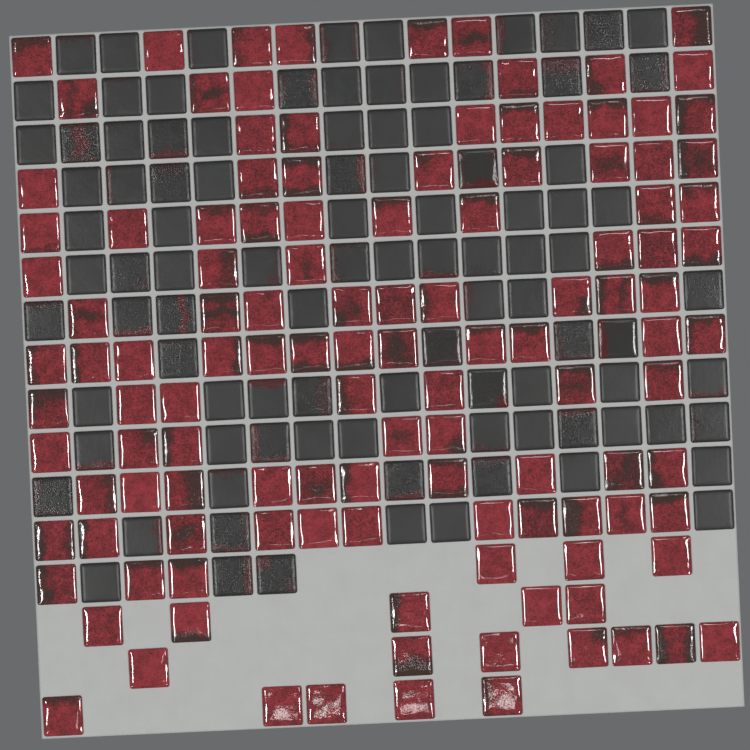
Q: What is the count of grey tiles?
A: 97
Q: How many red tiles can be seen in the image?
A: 121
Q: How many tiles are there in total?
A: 218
